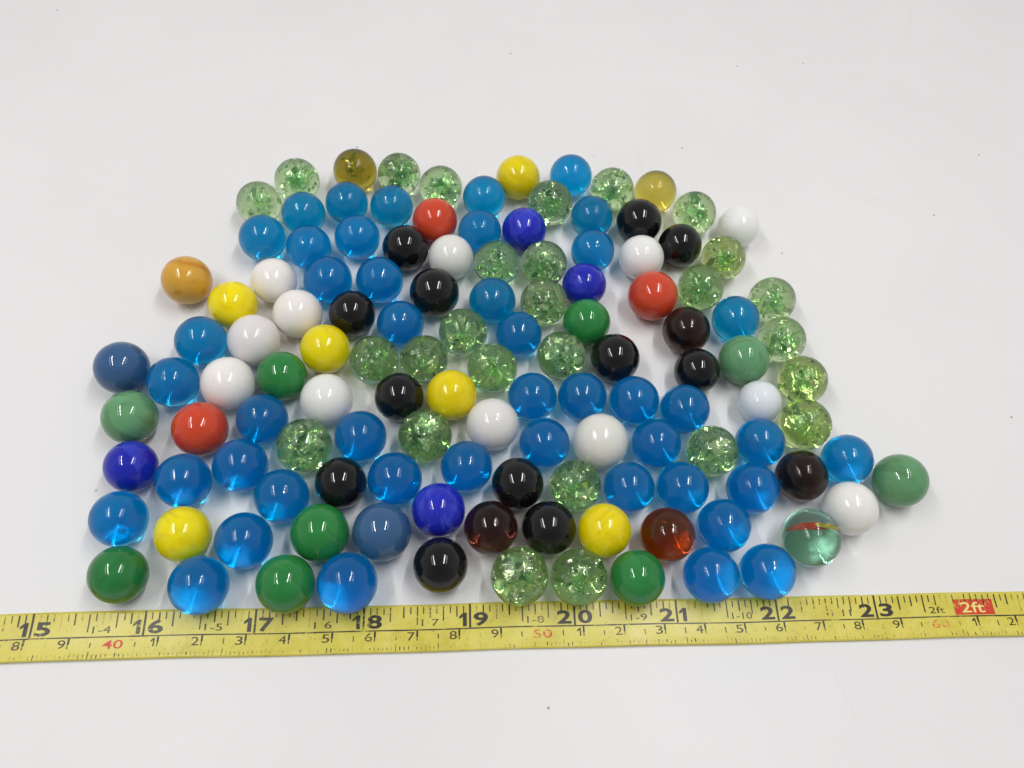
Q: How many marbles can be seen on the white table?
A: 127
